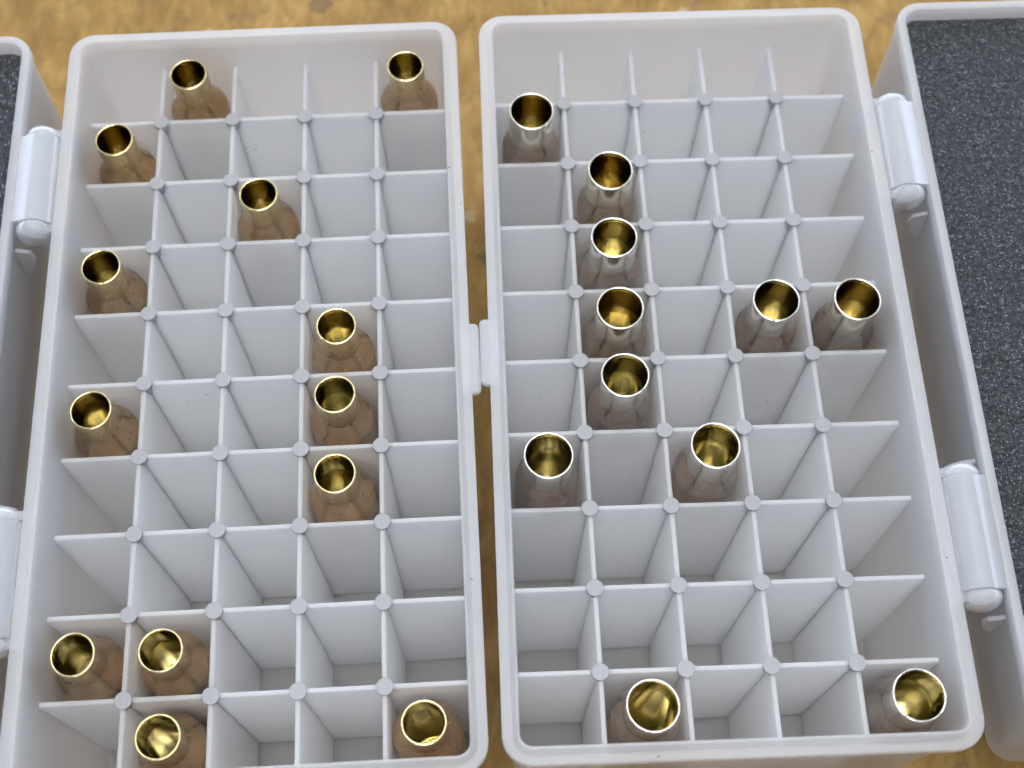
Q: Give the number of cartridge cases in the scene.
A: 24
